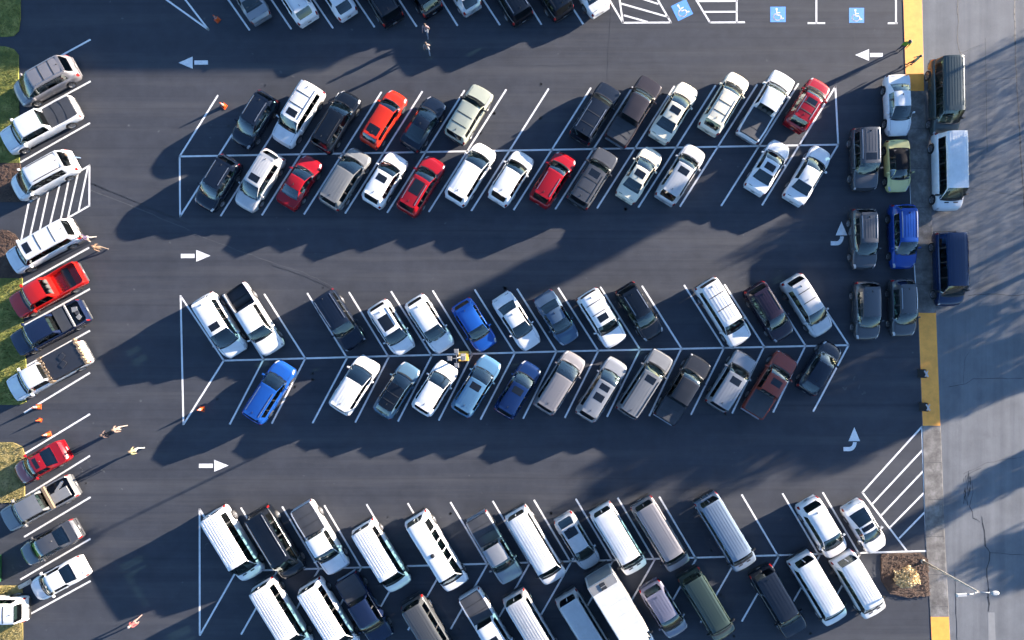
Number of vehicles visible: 109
